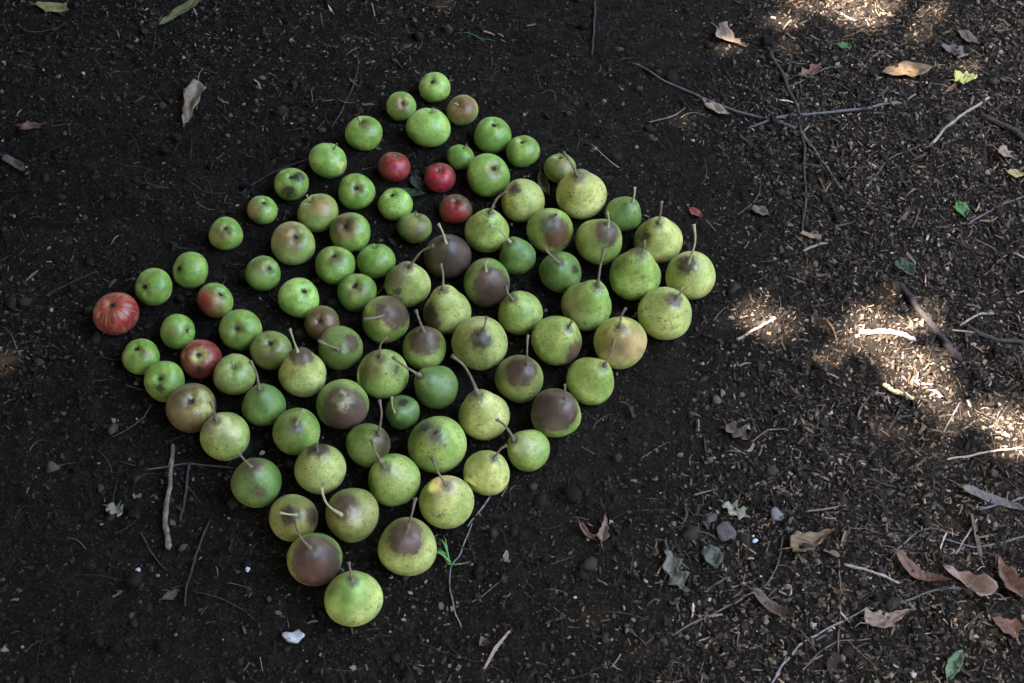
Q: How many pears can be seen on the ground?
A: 49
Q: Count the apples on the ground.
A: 41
